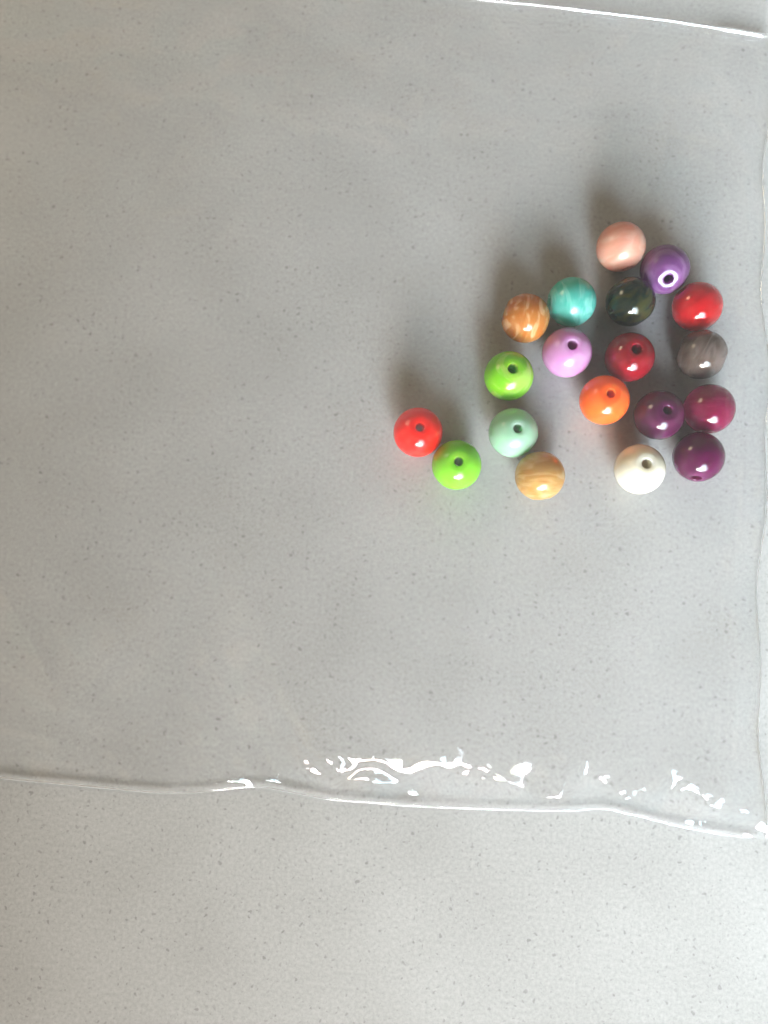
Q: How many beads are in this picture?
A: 19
